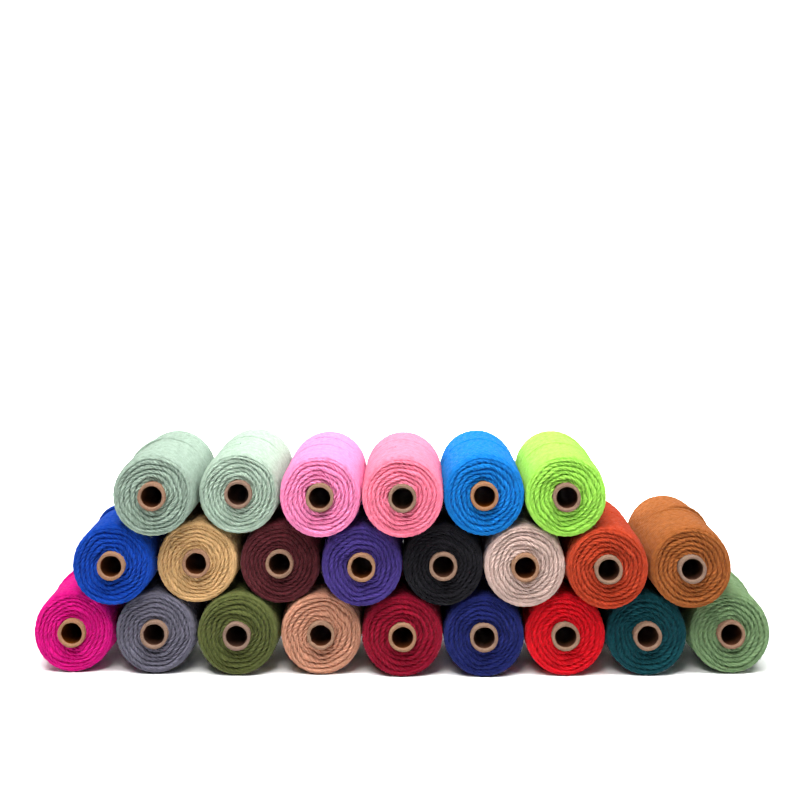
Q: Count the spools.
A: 23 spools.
